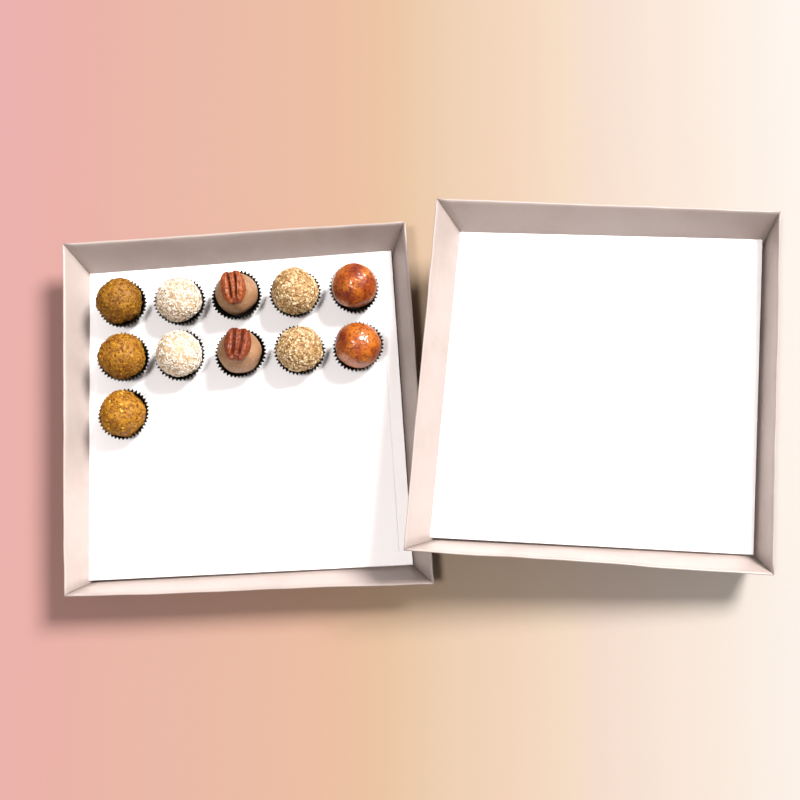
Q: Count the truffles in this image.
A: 11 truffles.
